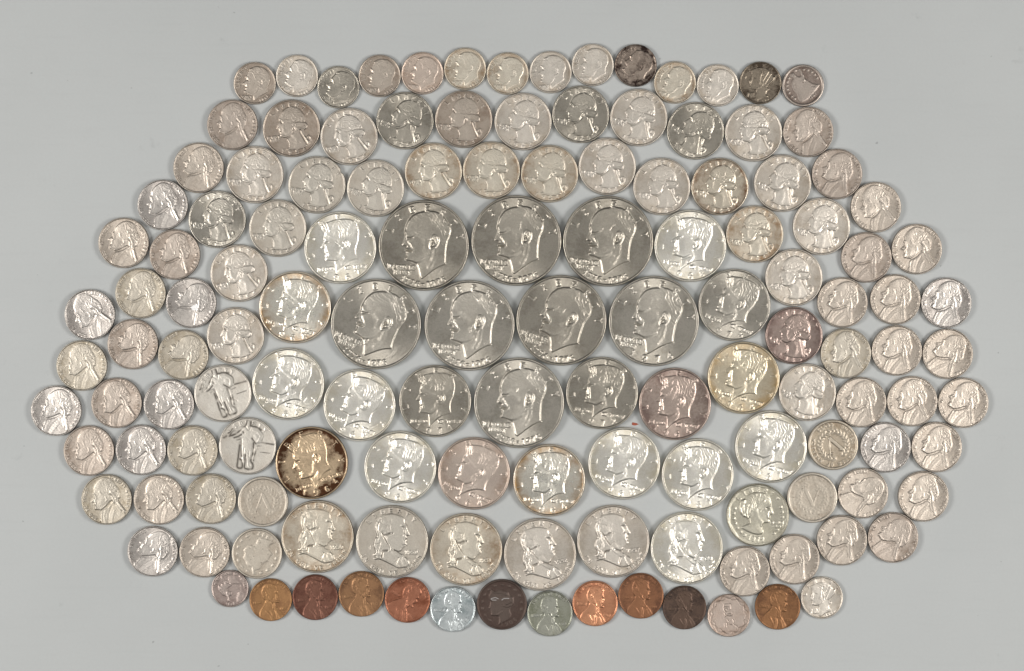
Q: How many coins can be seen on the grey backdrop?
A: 138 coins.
